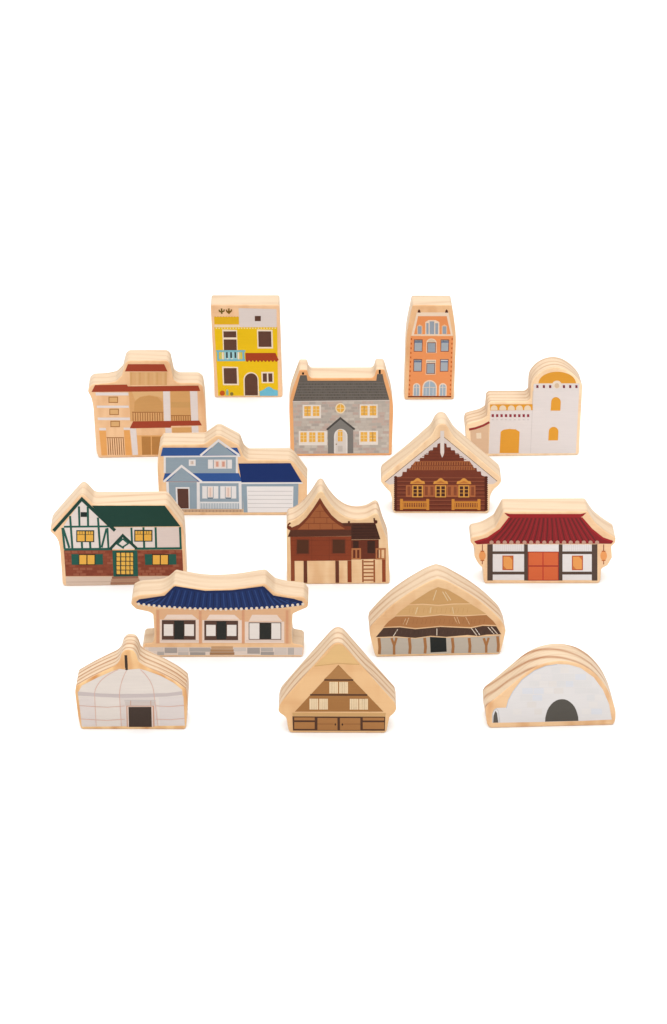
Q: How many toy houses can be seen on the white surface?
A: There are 15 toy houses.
